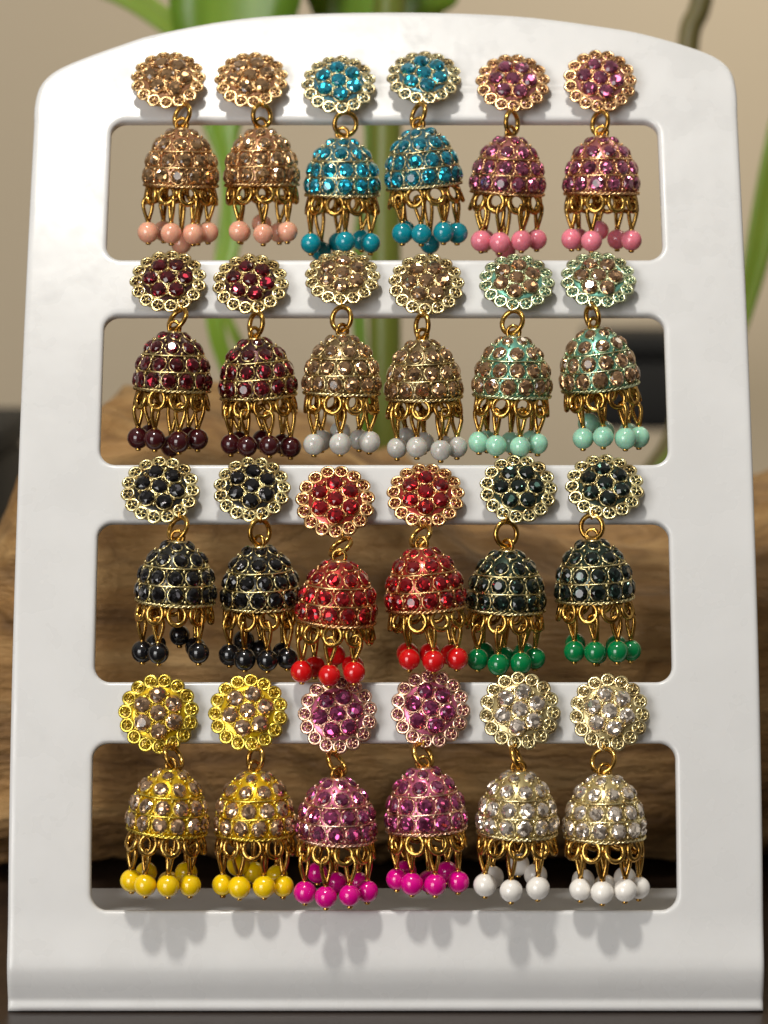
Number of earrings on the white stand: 24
